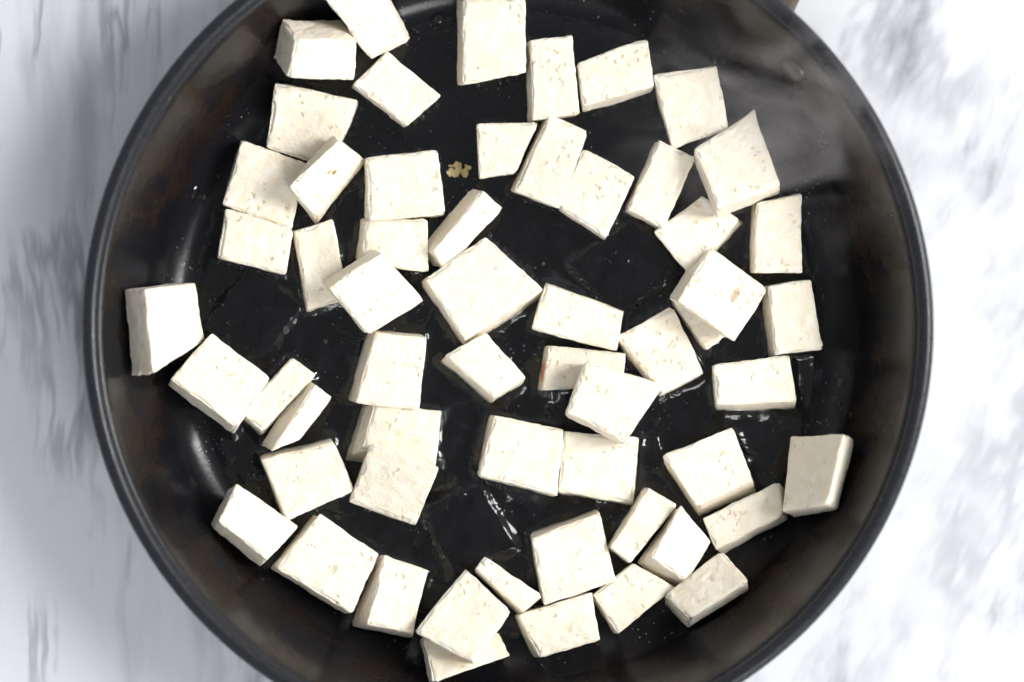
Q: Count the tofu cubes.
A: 58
